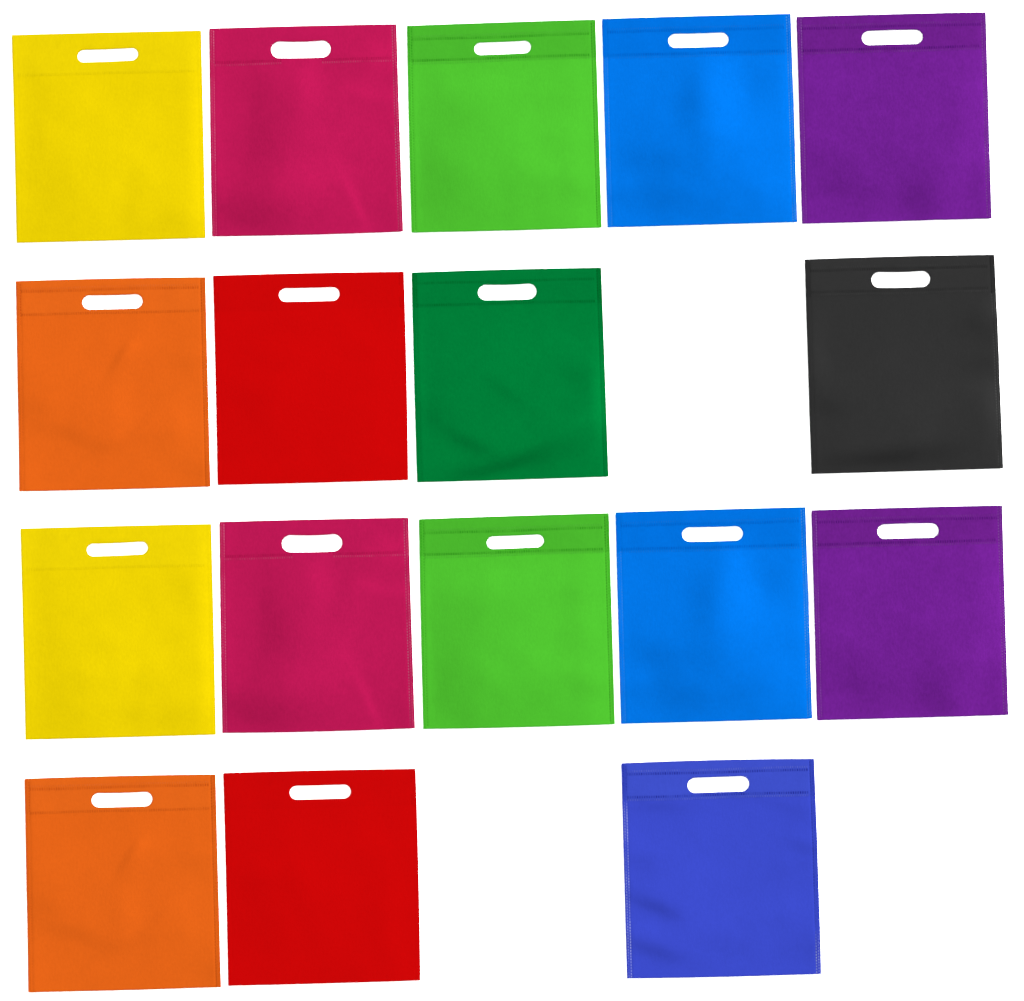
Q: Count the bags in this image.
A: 17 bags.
